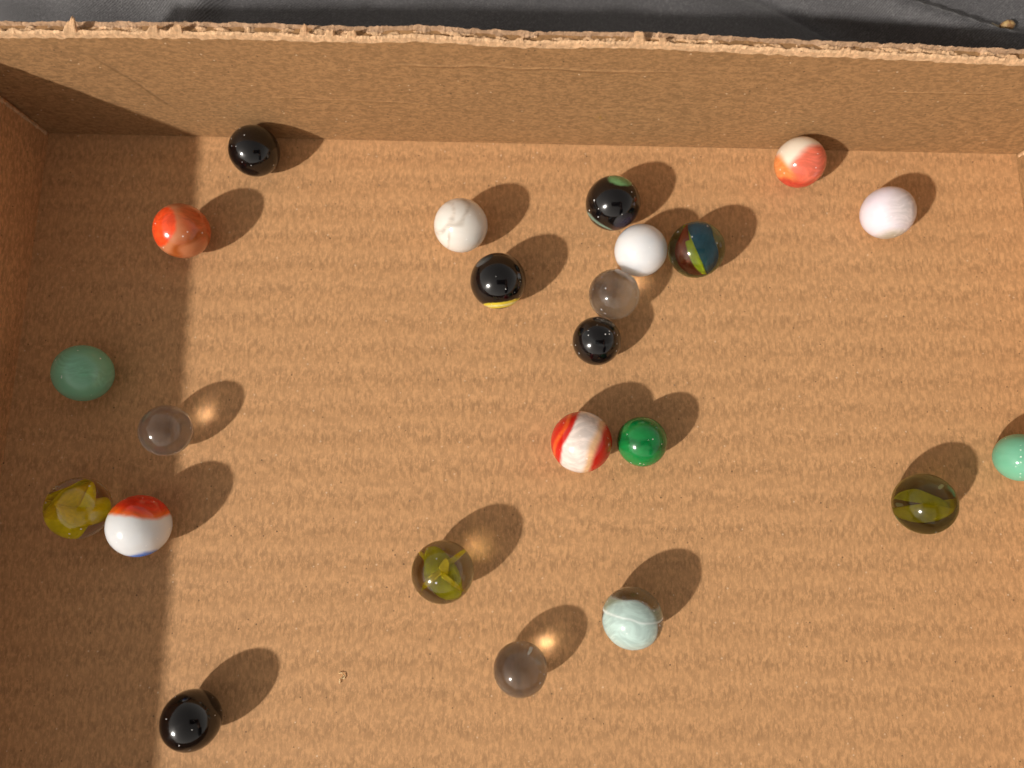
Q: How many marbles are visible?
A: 23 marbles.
